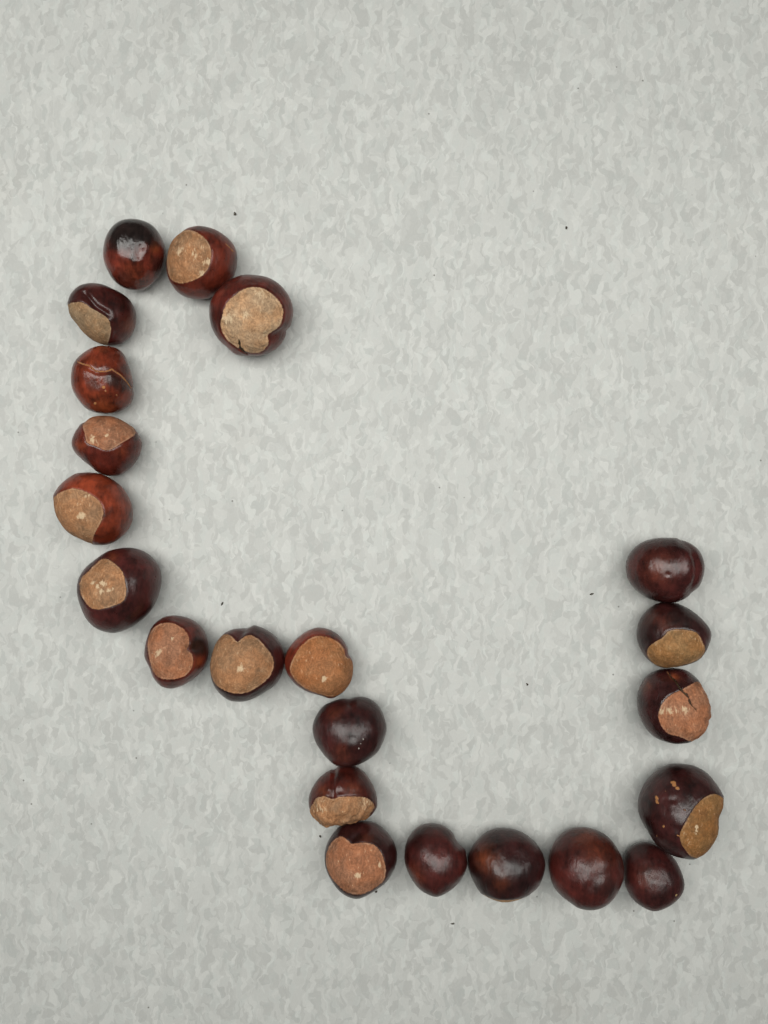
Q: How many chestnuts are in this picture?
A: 22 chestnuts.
